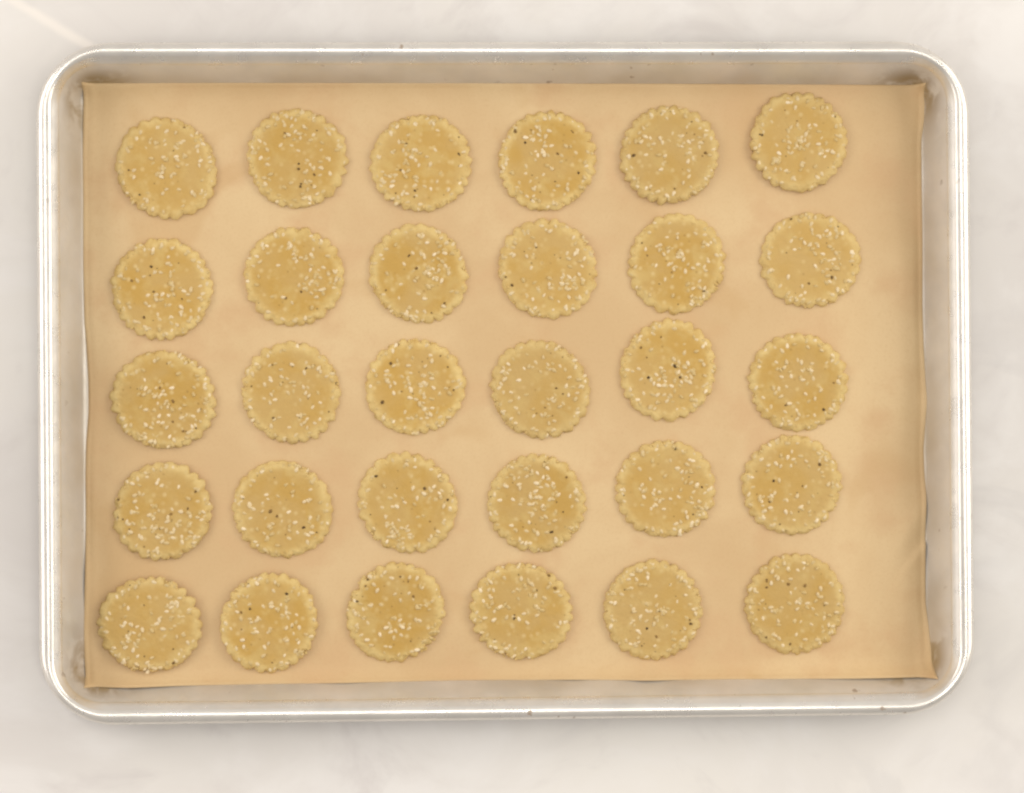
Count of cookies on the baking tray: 30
